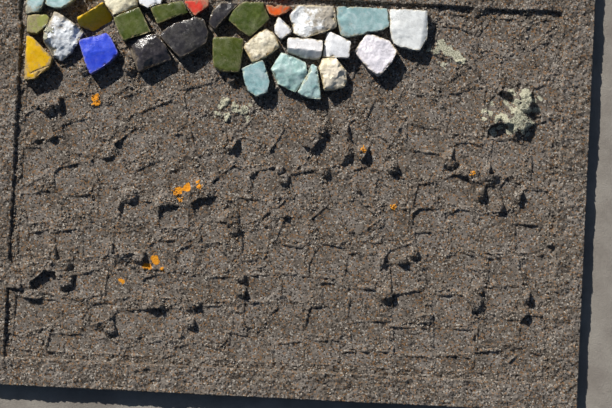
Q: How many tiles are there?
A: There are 30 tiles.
